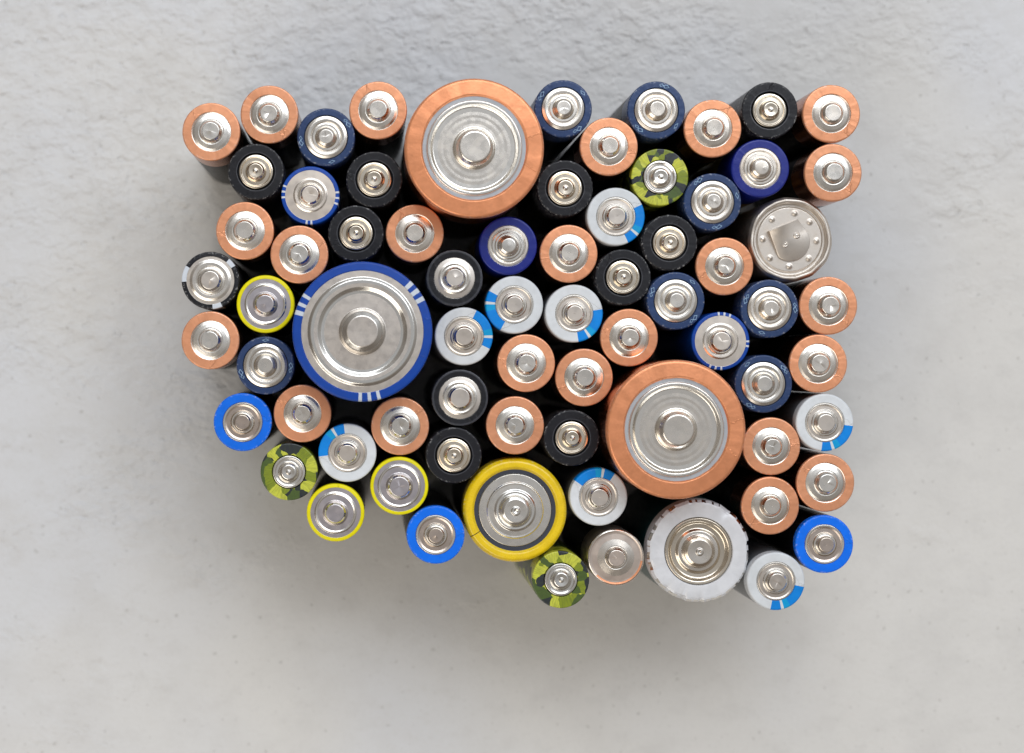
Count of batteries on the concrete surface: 72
